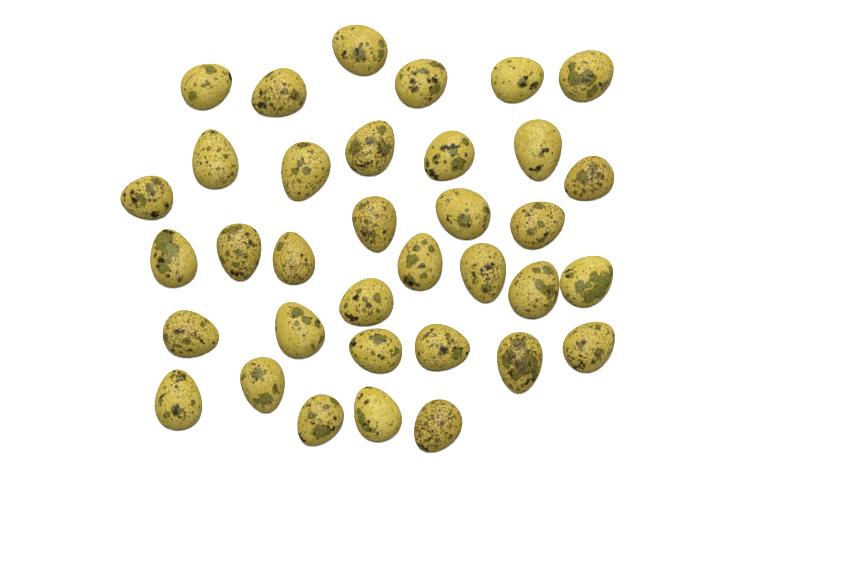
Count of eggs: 35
